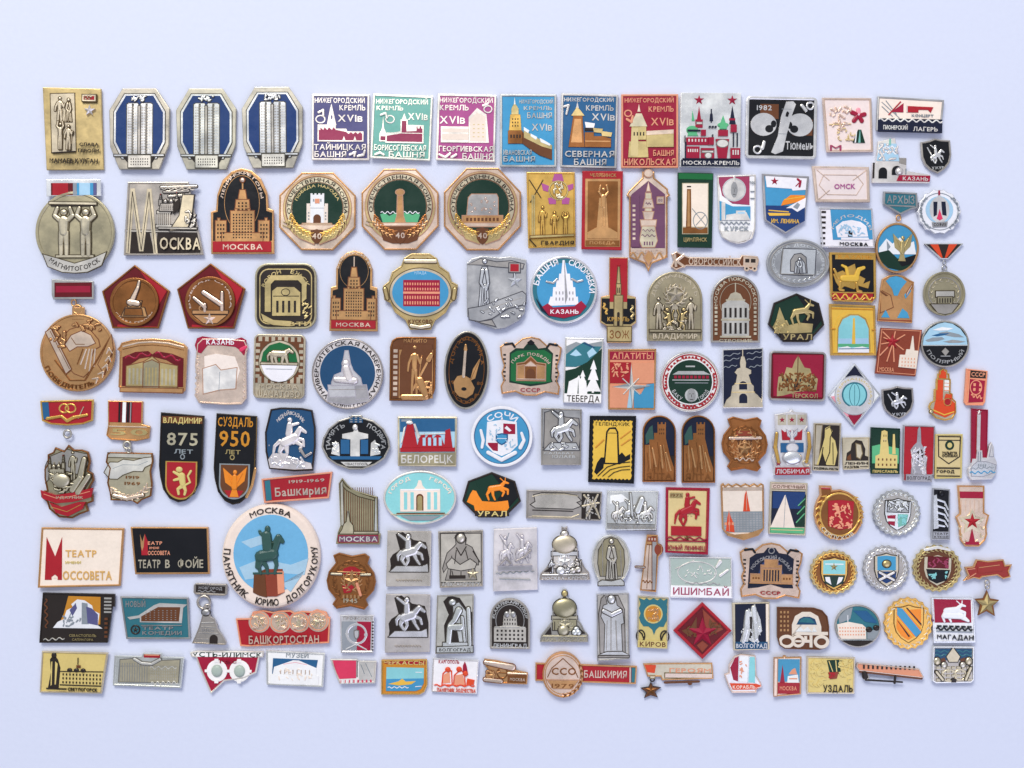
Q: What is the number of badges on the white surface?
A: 149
